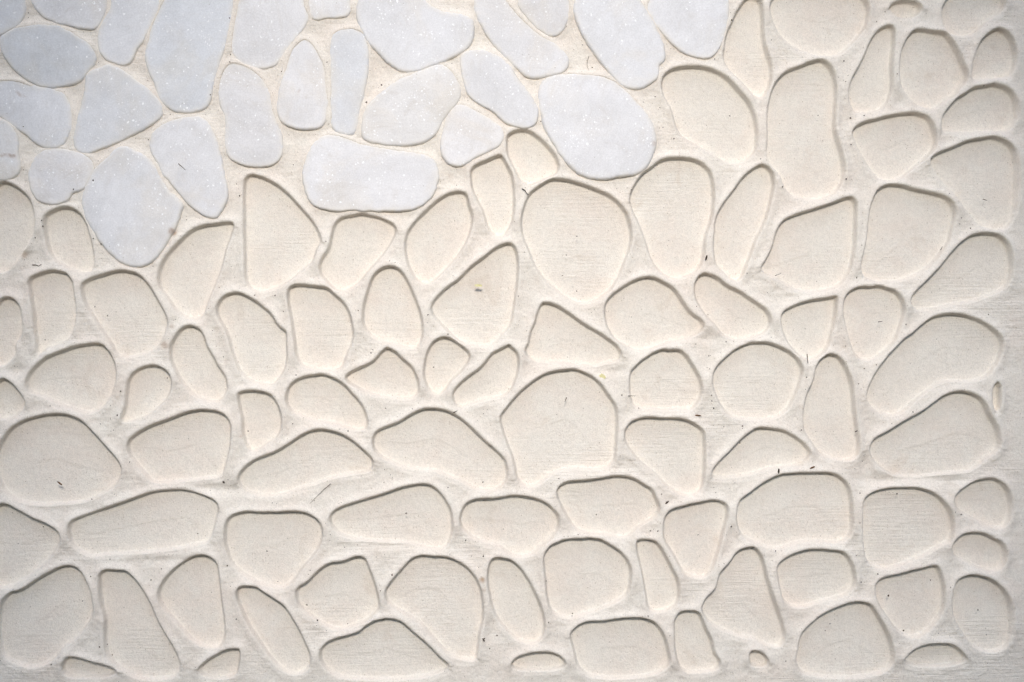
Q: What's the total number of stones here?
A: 26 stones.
